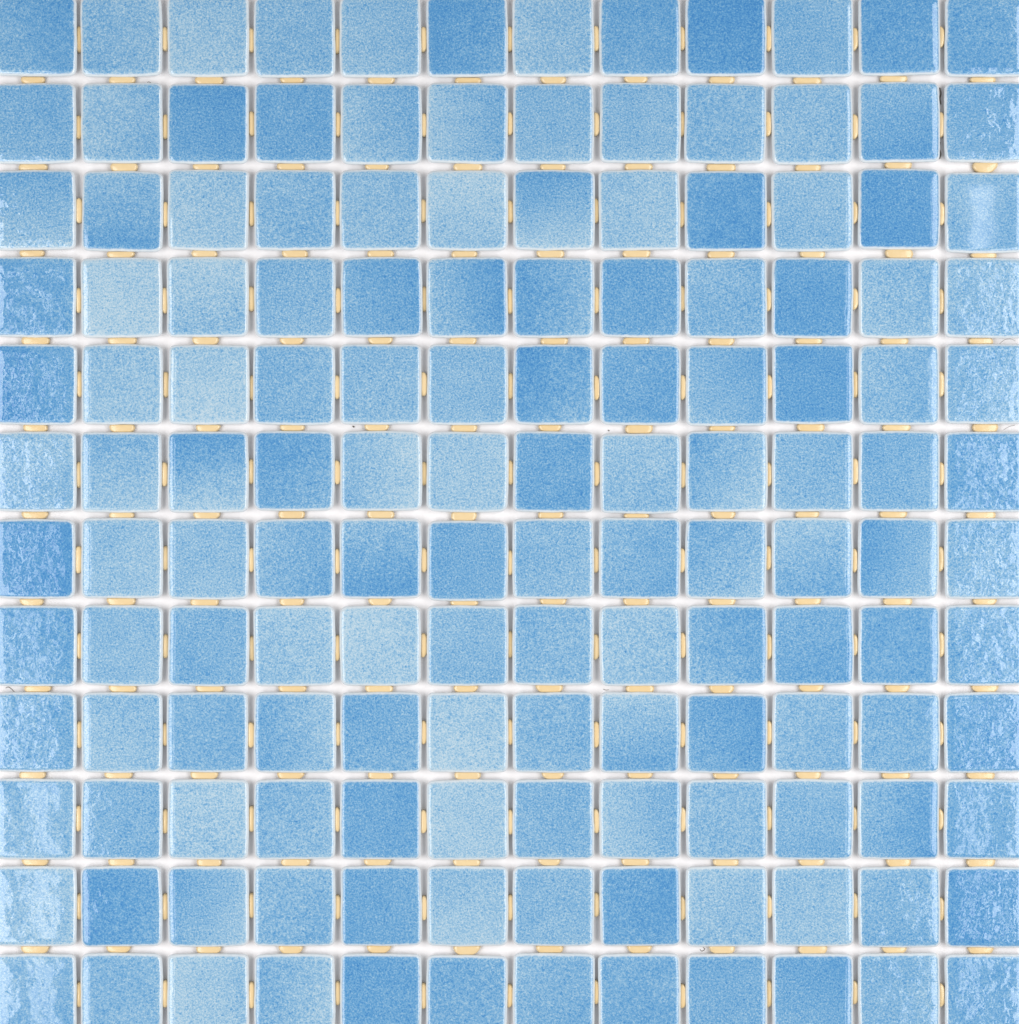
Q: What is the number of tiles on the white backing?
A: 144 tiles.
